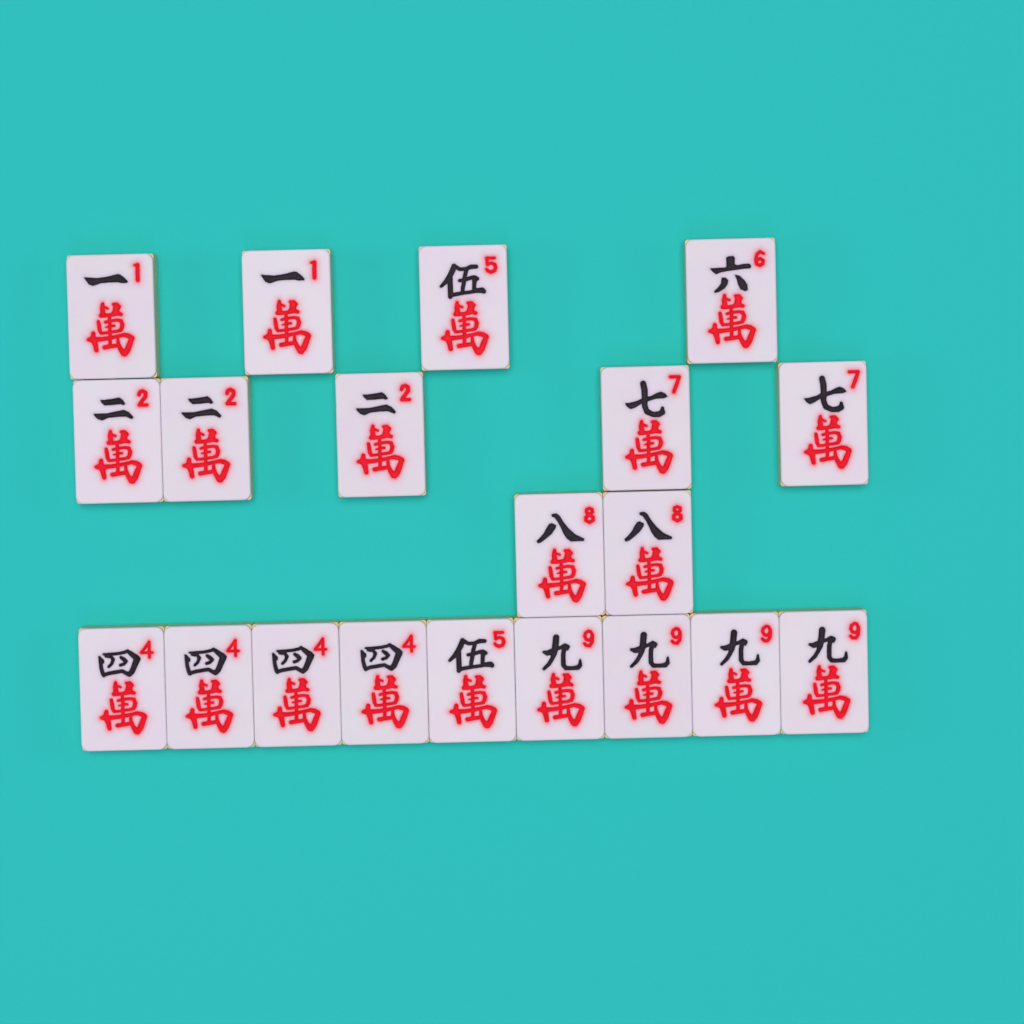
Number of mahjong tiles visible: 20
